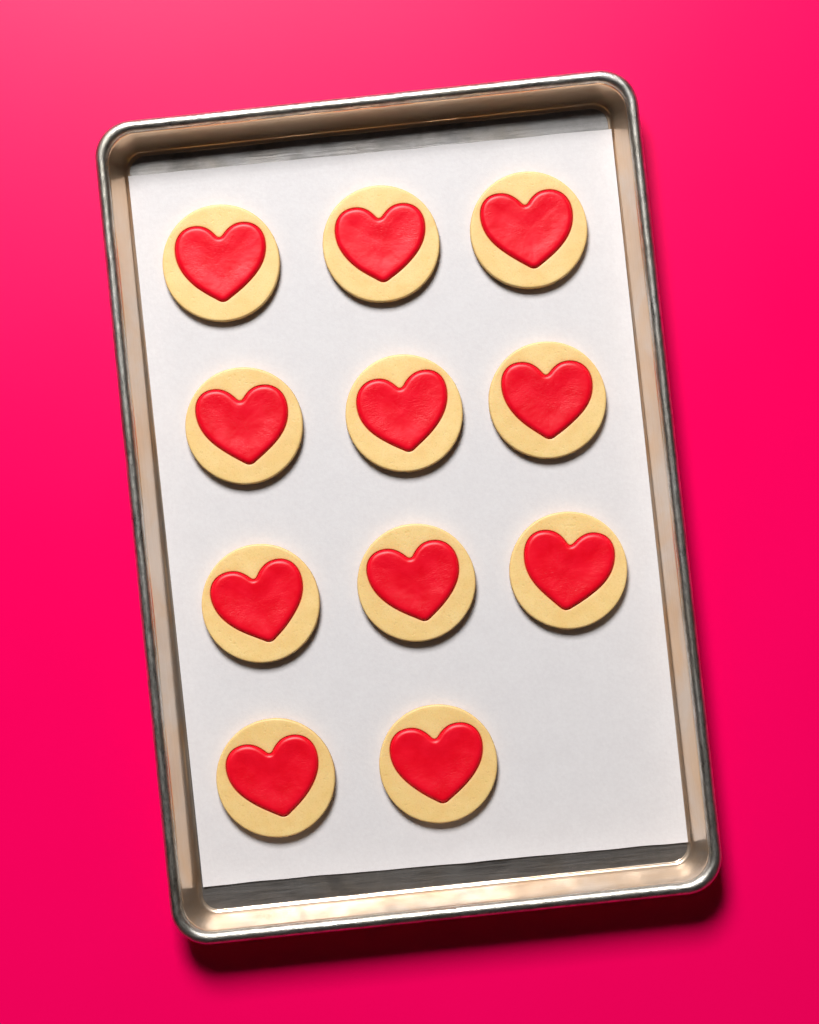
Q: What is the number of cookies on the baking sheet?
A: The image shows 11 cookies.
